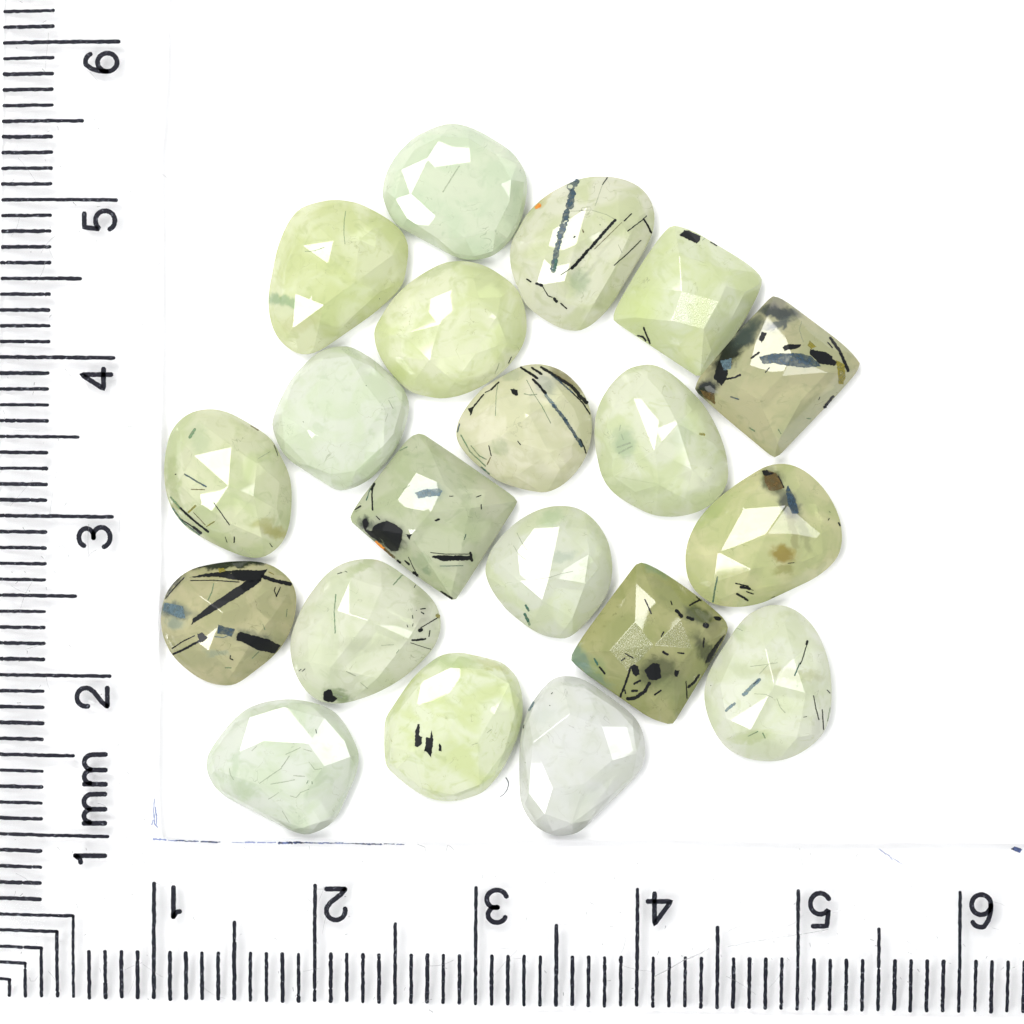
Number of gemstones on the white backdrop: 20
